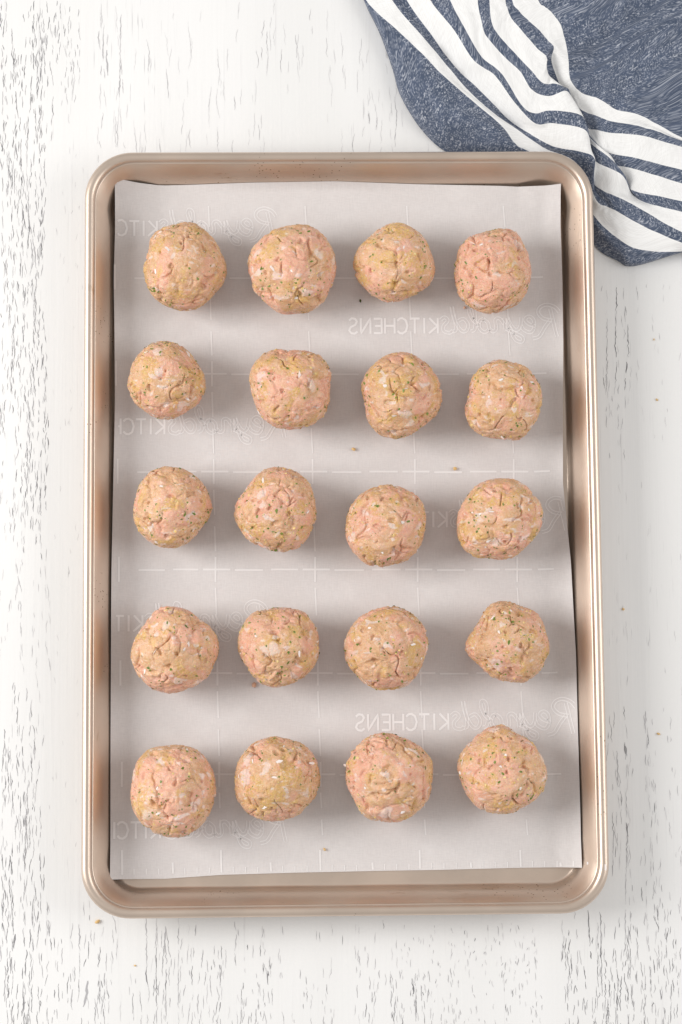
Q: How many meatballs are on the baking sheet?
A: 20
